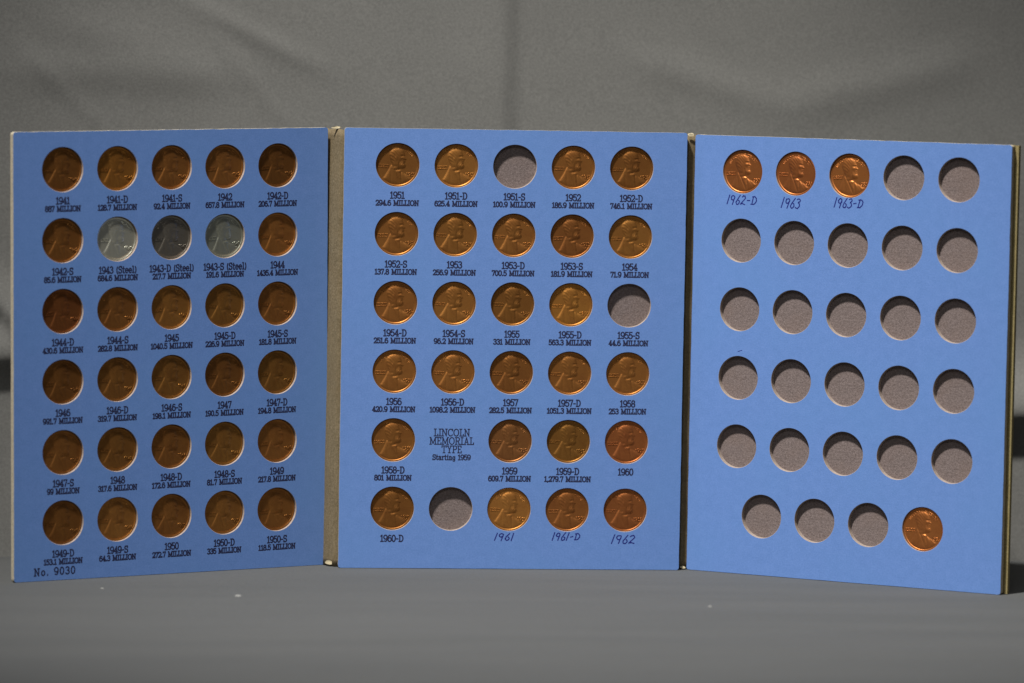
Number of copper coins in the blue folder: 57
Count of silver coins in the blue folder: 3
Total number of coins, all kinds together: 60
